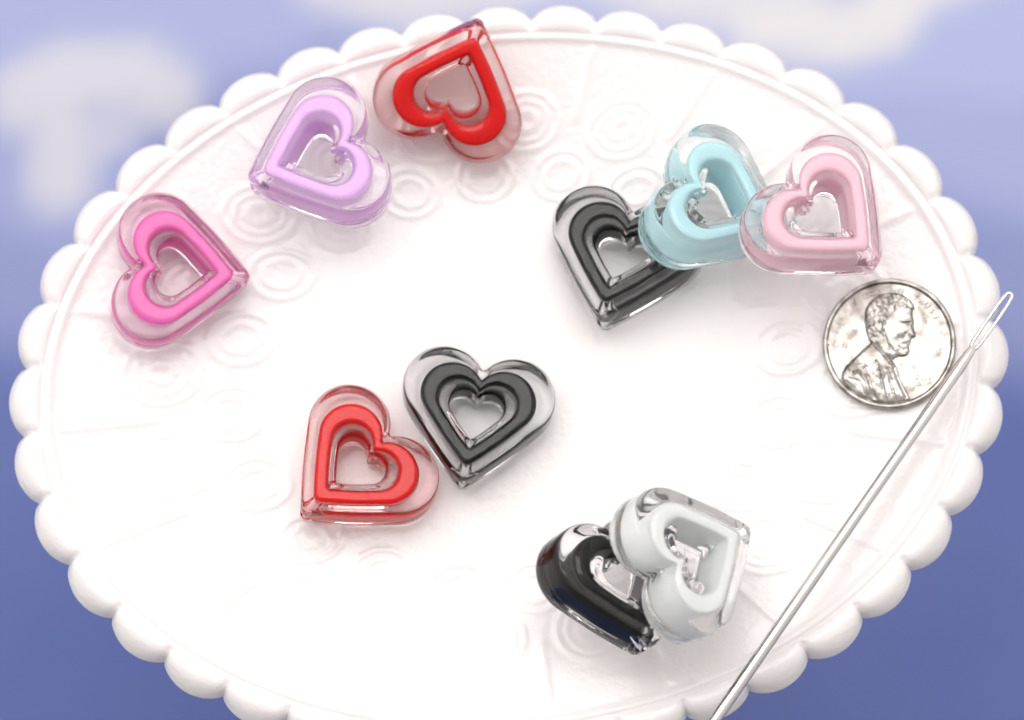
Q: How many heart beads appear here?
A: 10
